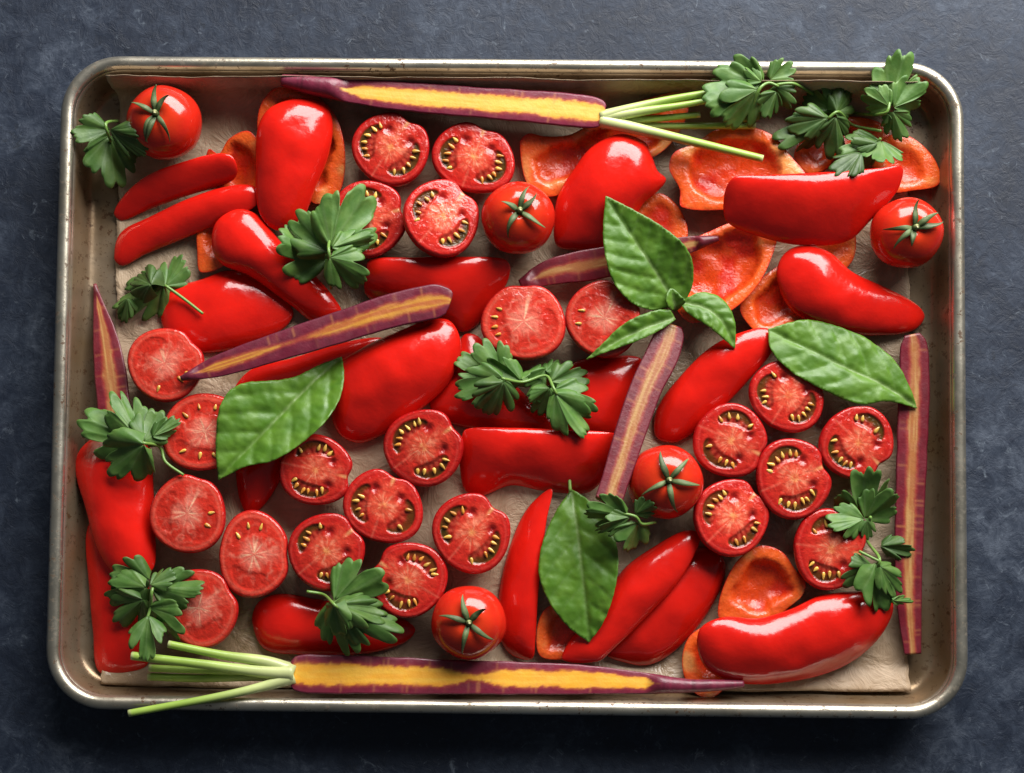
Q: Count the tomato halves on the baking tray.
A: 23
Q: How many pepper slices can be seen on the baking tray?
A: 36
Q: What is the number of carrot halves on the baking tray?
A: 7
